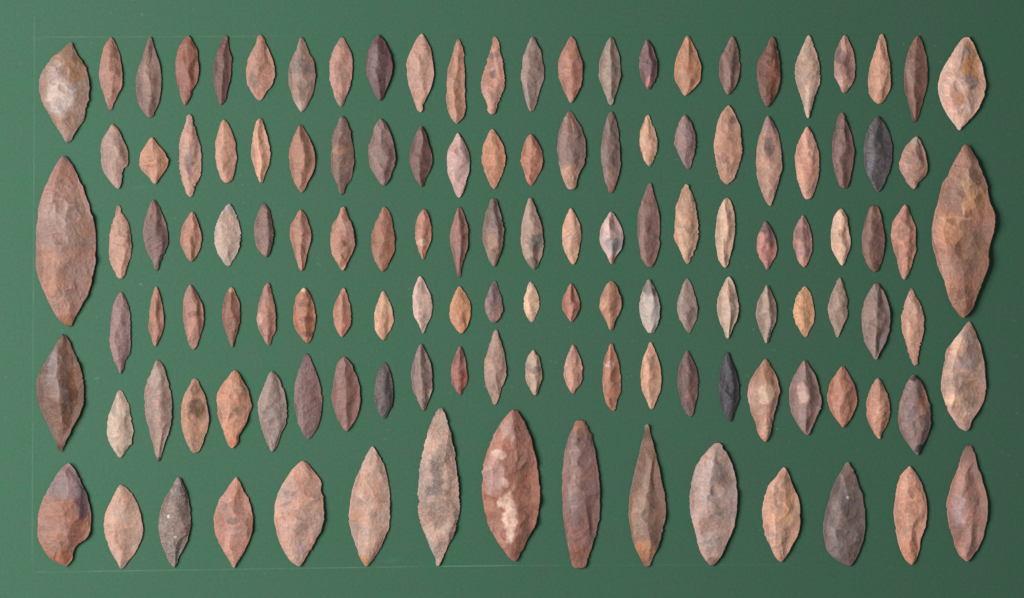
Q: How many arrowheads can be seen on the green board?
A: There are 131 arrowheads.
